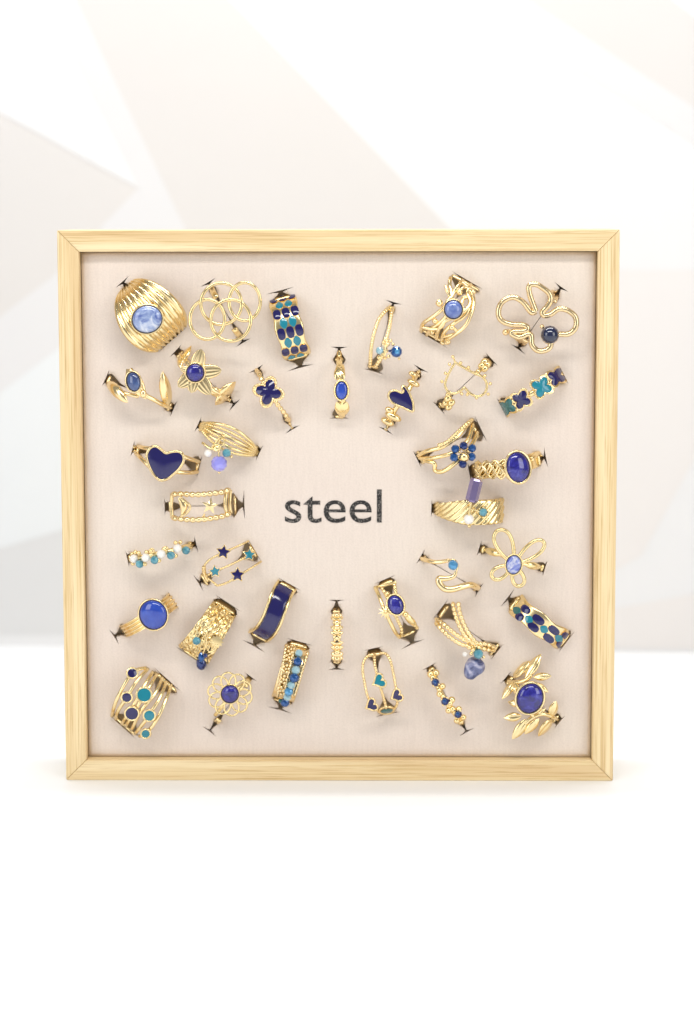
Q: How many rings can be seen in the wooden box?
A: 36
